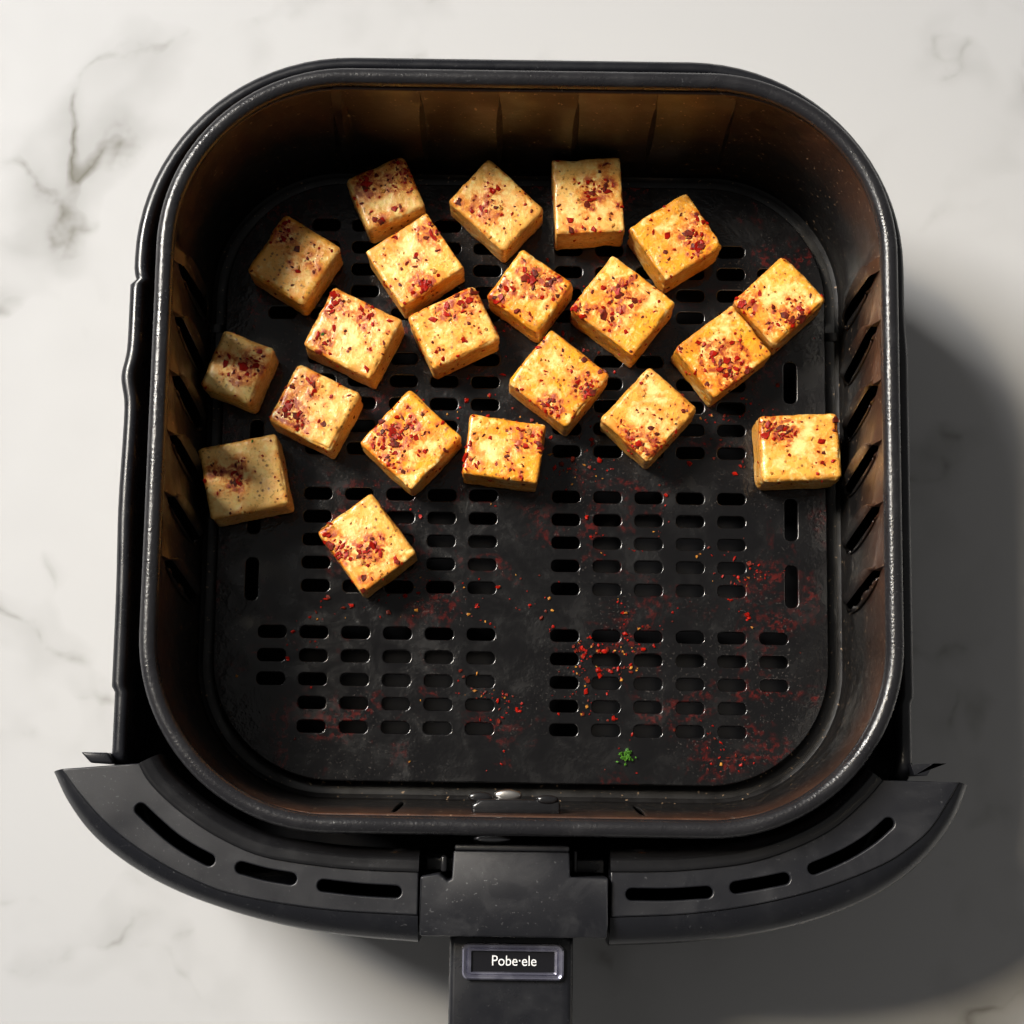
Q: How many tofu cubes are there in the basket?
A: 21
